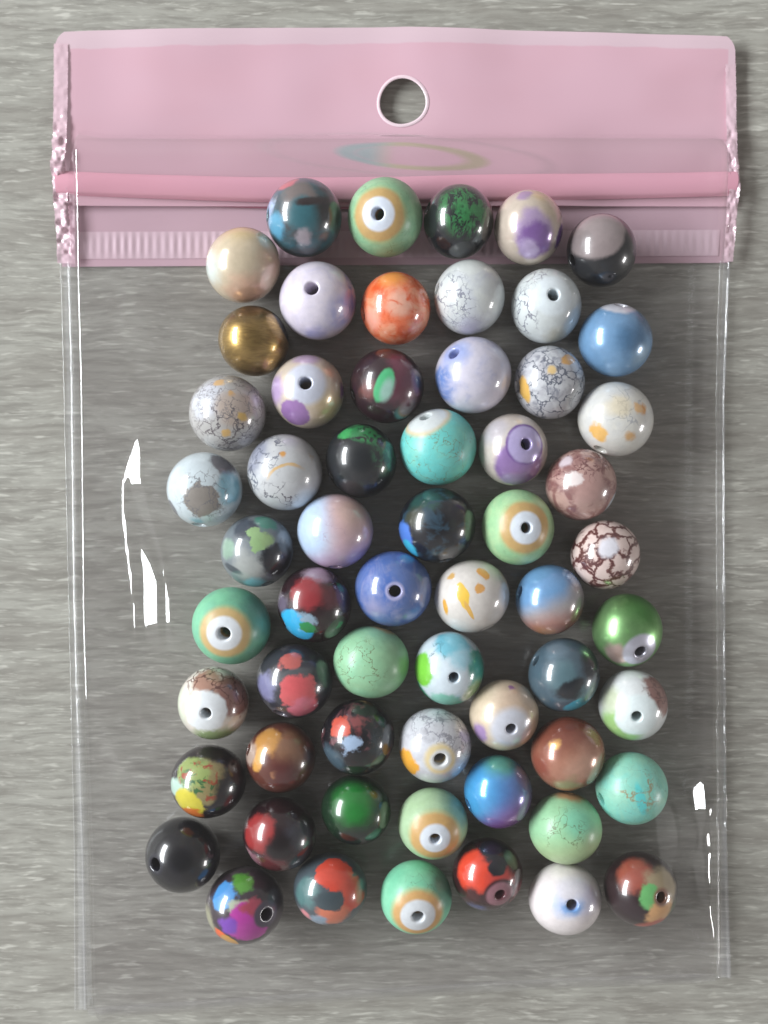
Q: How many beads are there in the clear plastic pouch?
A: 60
